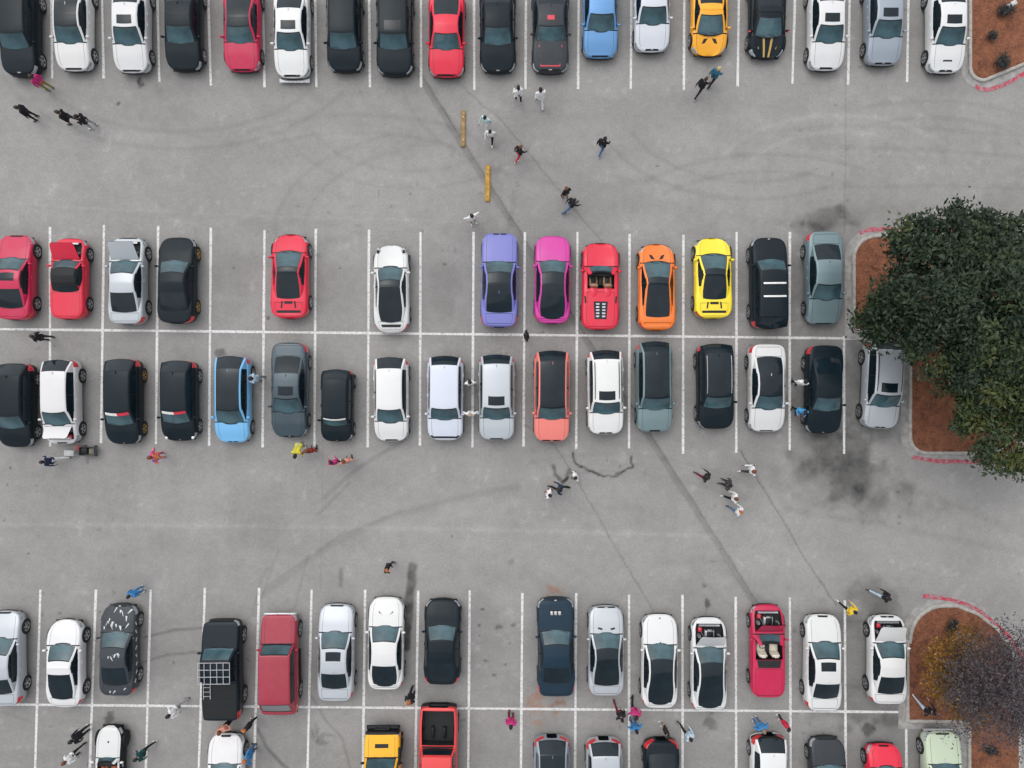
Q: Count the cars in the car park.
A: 74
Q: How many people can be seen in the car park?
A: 57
